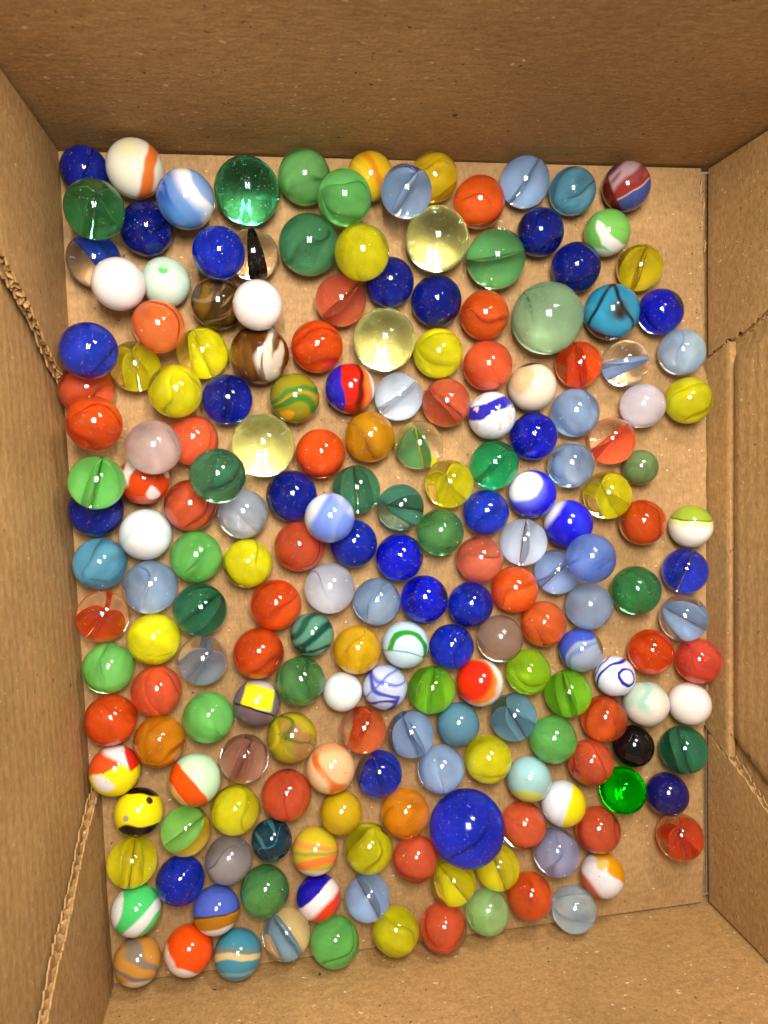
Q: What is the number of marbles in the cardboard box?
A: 200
